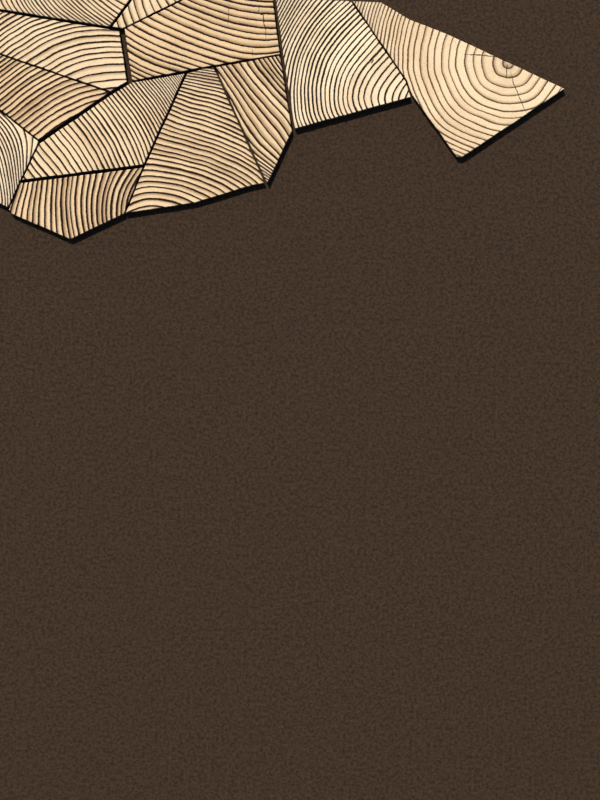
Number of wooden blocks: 12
